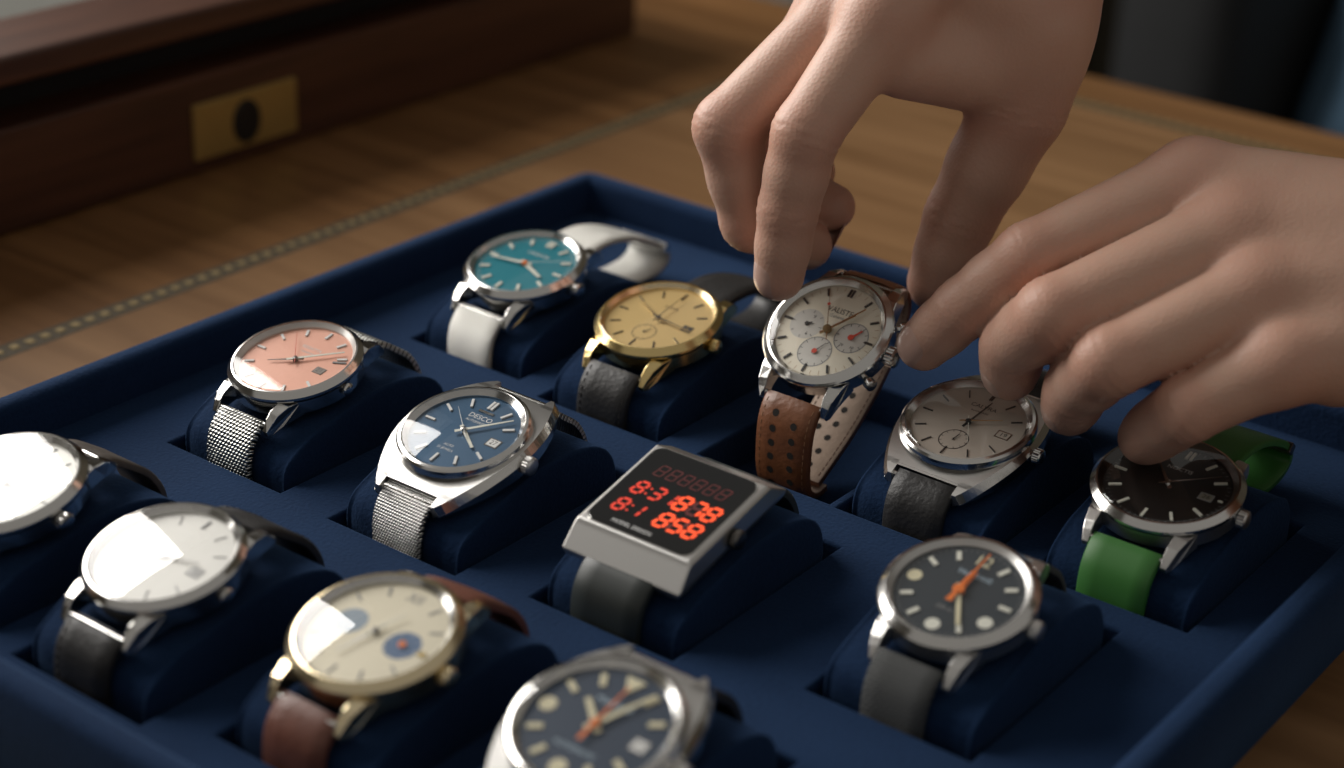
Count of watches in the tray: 13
